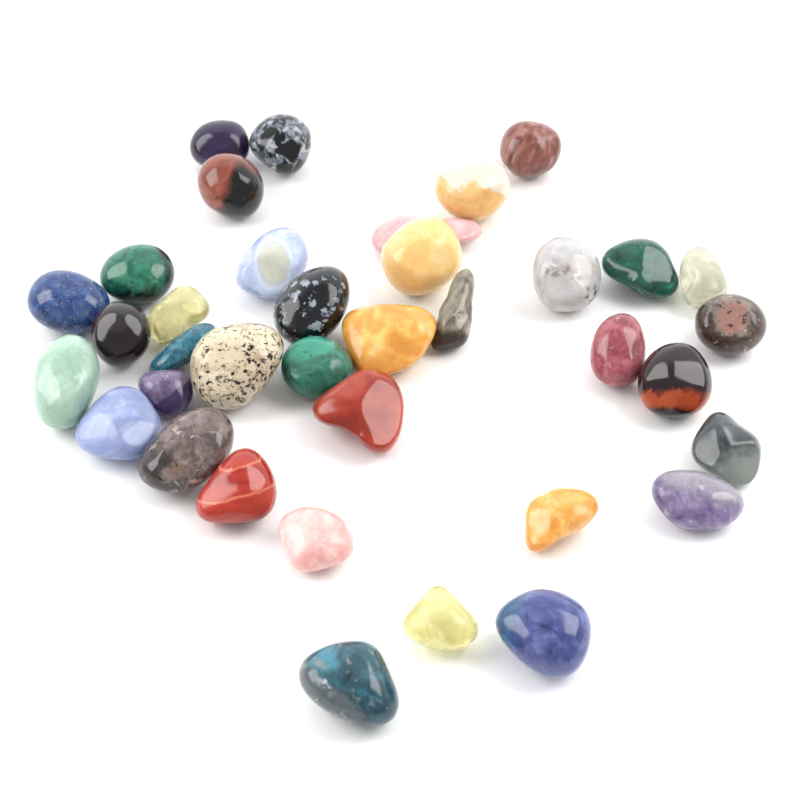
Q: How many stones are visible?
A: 37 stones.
